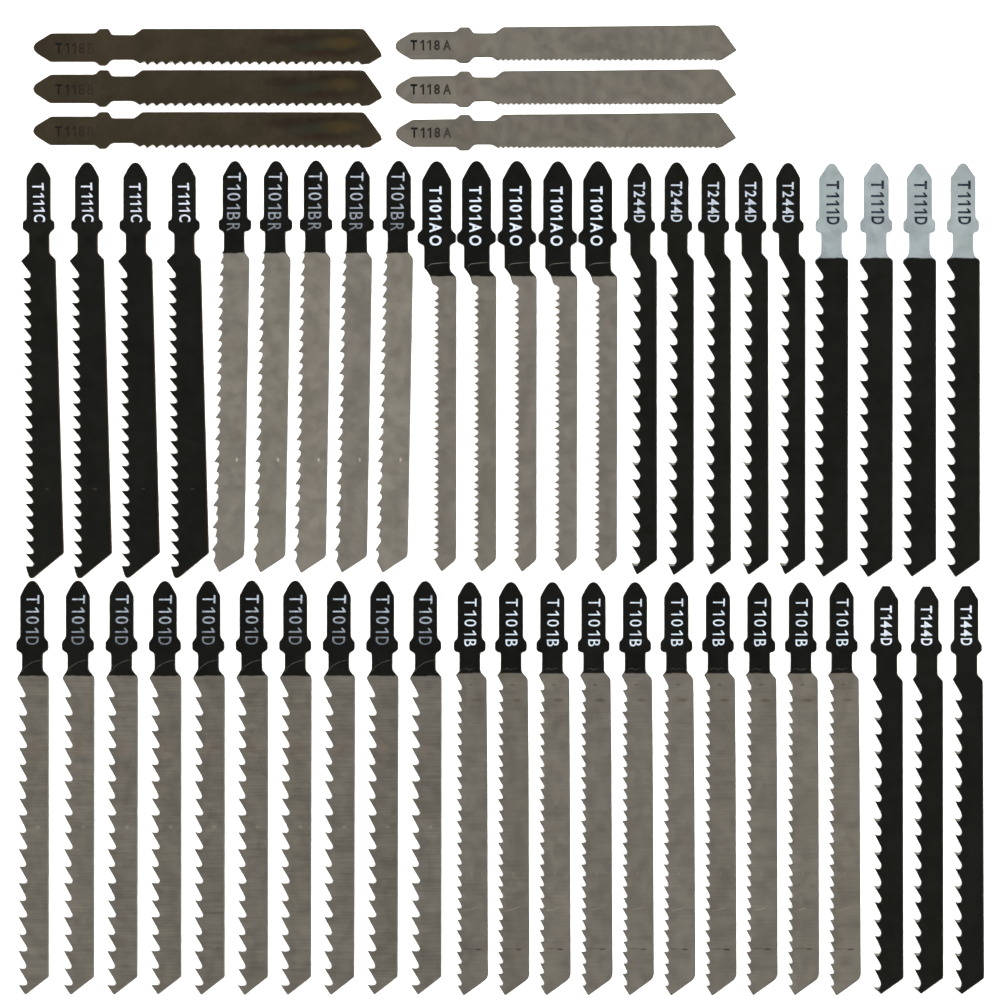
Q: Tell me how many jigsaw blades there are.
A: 52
